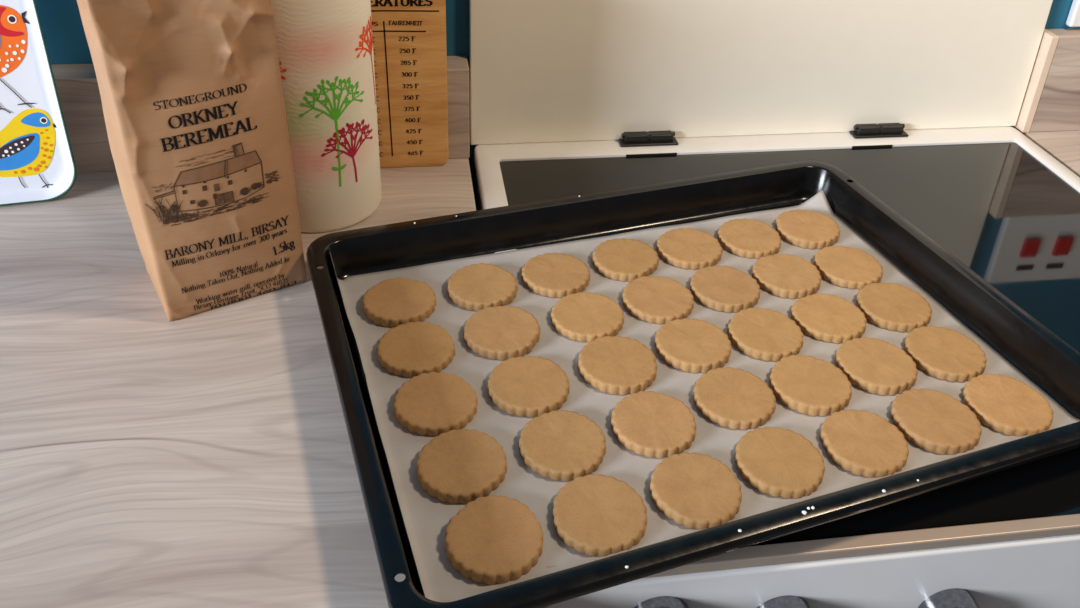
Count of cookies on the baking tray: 35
